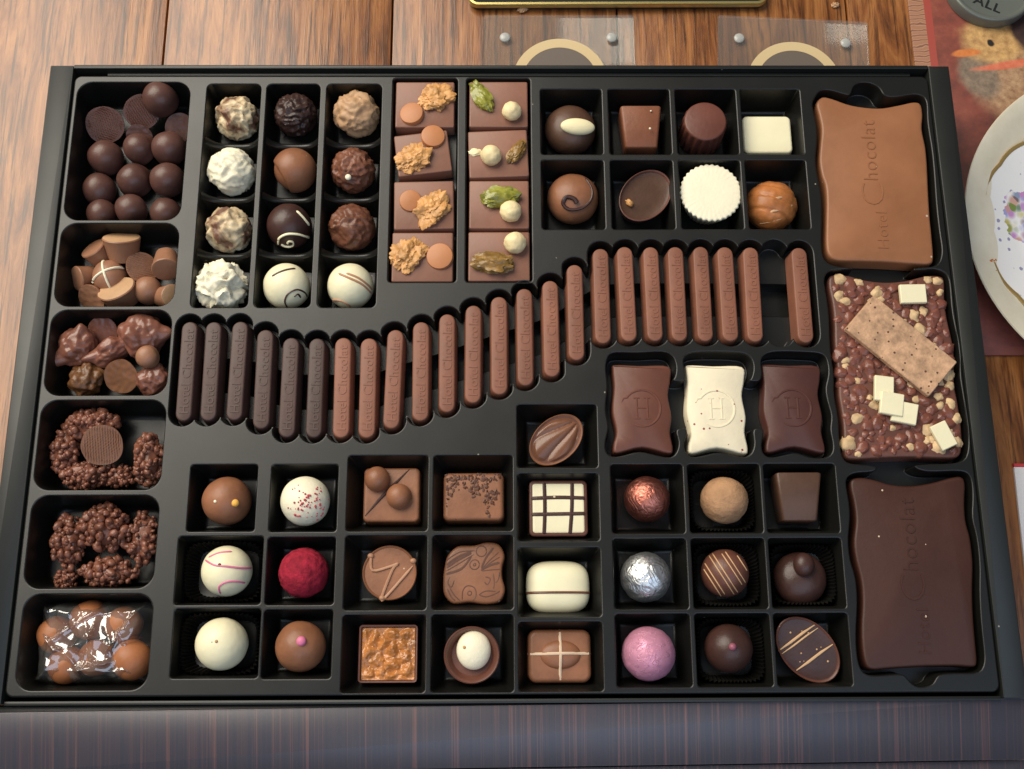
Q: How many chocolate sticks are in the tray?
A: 24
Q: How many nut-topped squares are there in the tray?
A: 8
